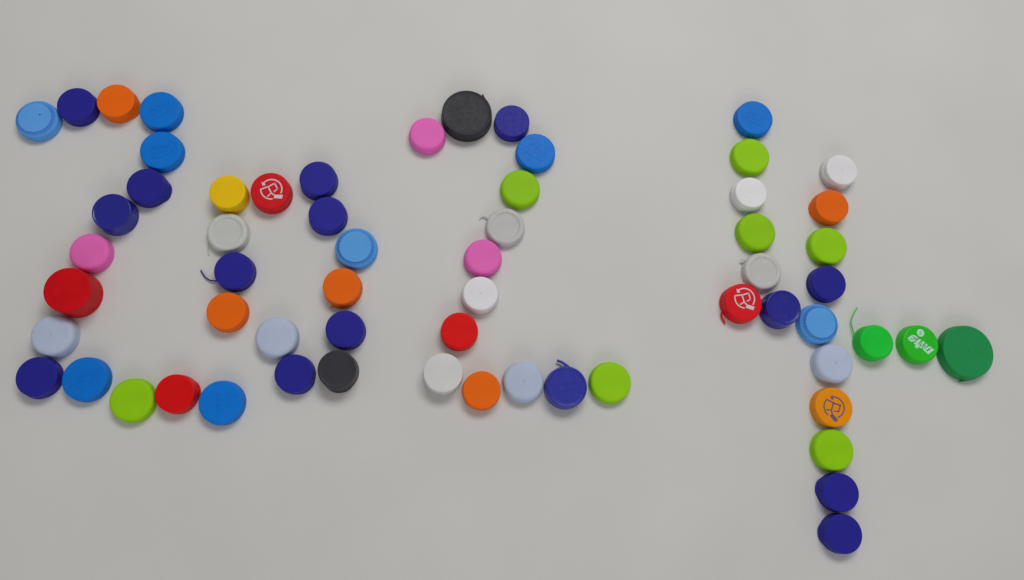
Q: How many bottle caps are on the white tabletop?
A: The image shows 62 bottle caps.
